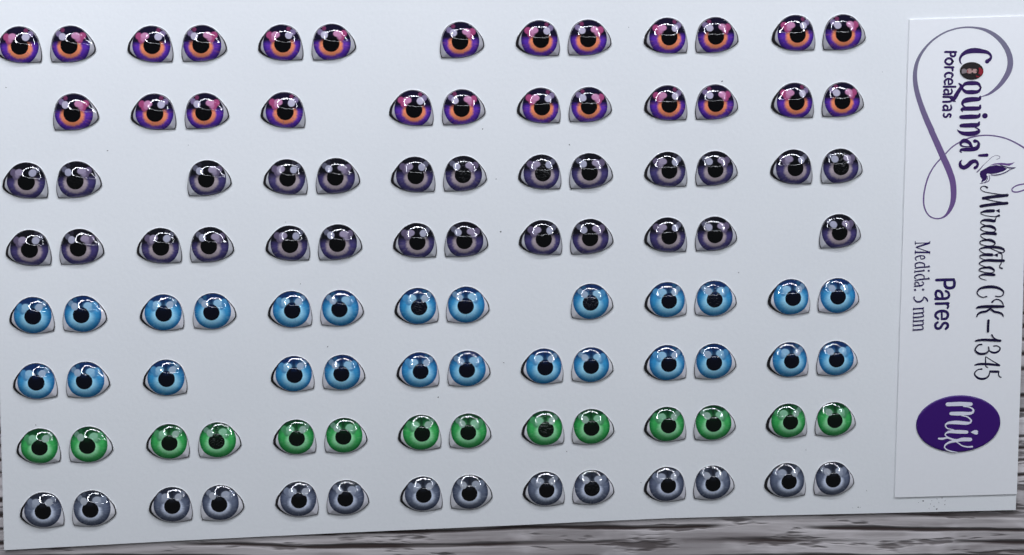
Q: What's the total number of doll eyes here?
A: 105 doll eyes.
